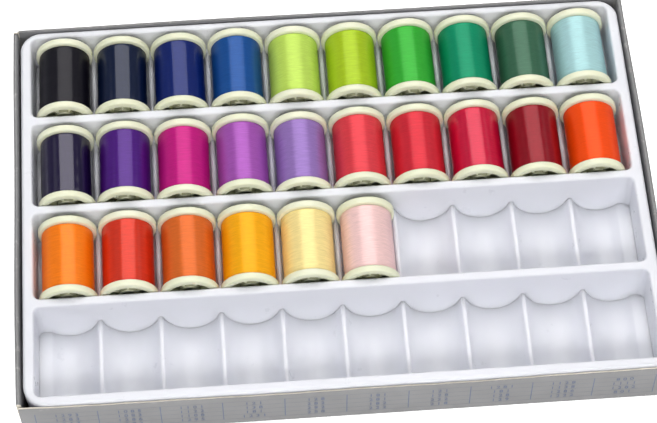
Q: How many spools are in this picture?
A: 26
